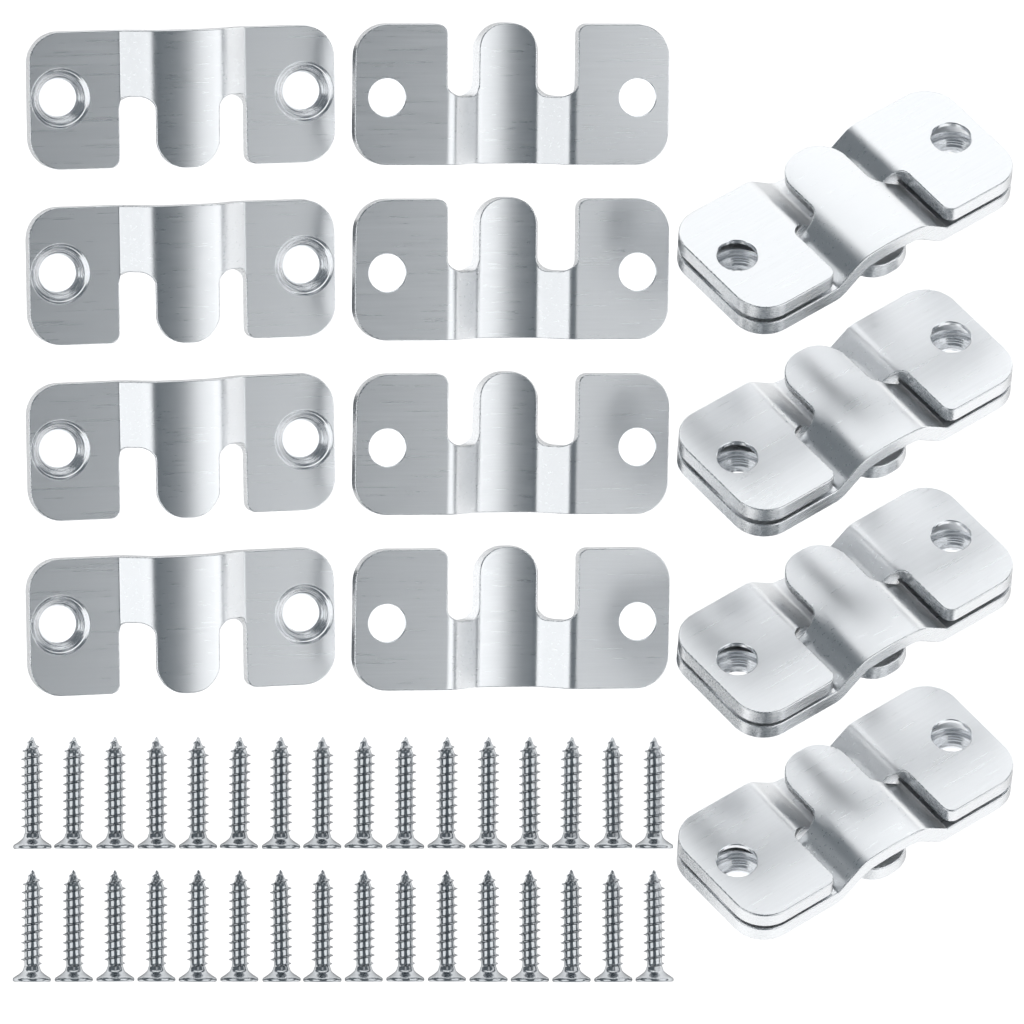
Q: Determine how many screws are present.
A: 32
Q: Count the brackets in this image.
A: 16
